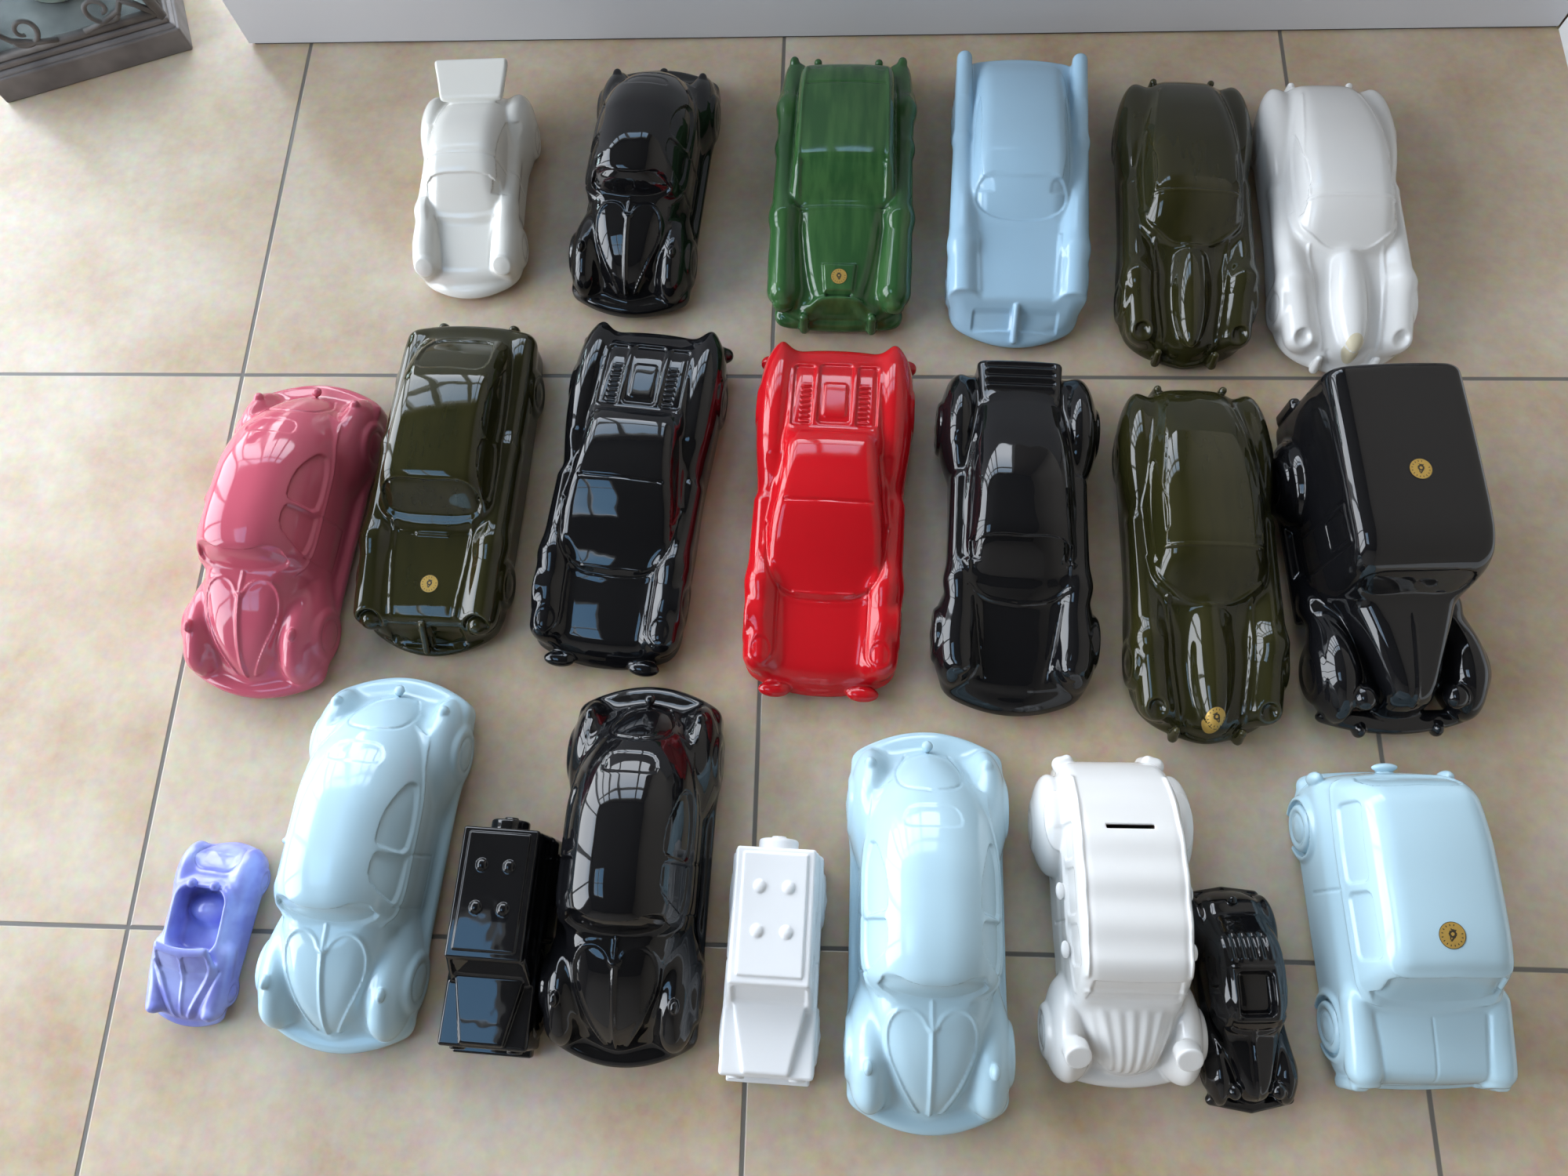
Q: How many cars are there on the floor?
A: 22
